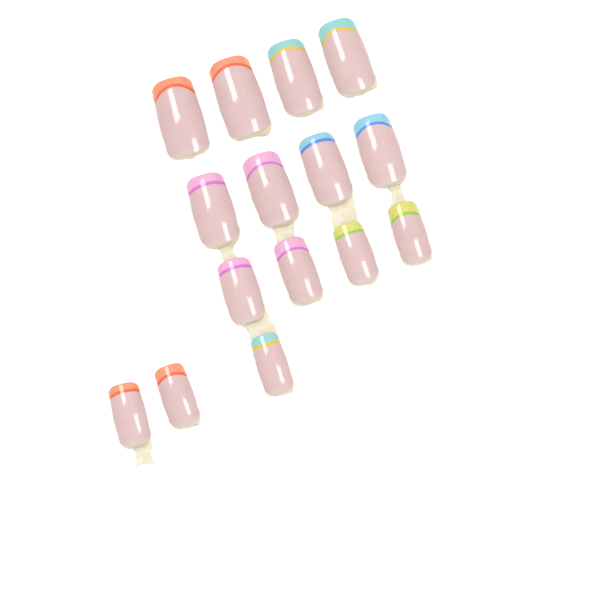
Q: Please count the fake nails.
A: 15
